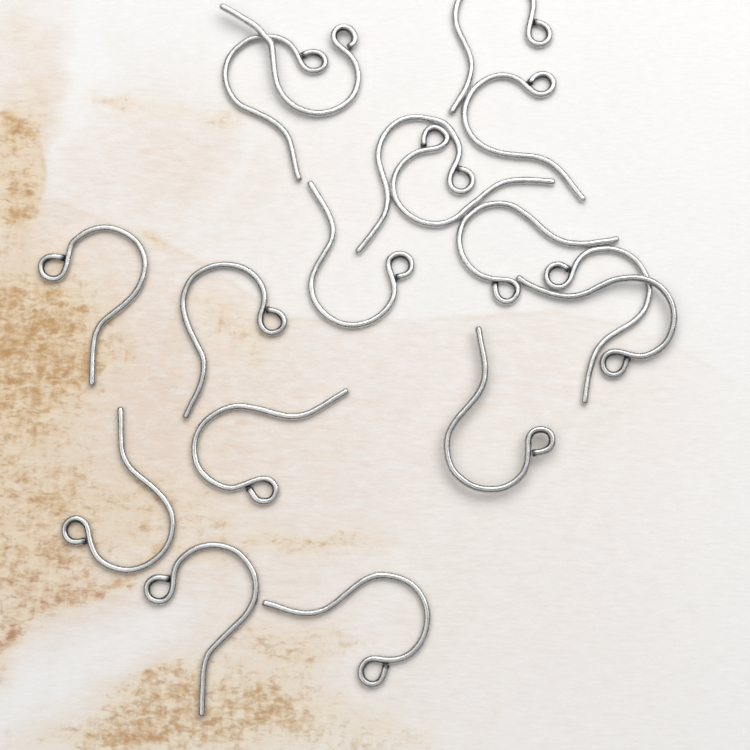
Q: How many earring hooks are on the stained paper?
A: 17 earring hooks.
